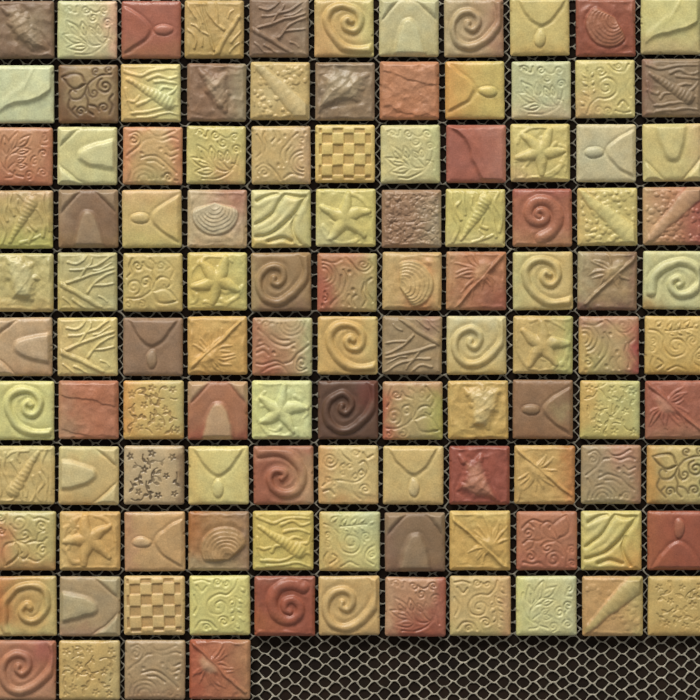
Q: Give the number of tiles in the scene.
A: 114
